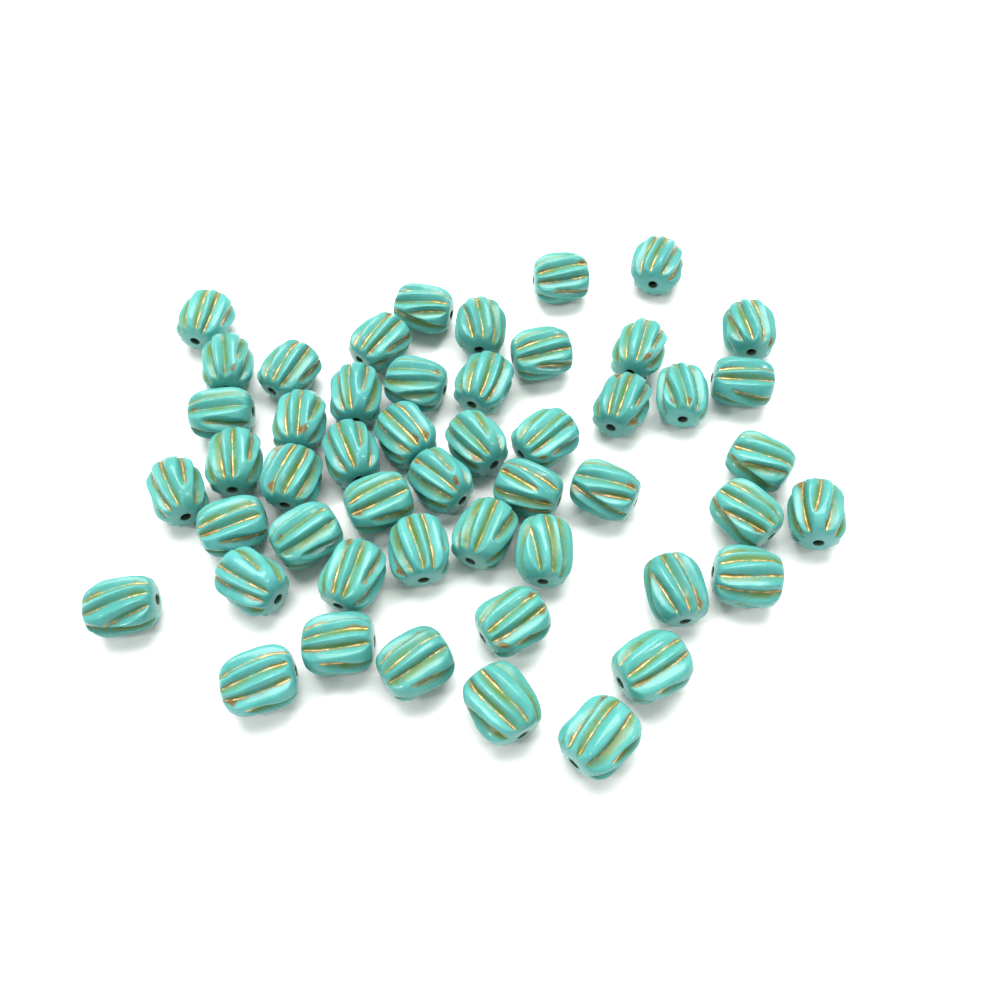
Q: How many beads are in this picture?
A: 50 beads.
